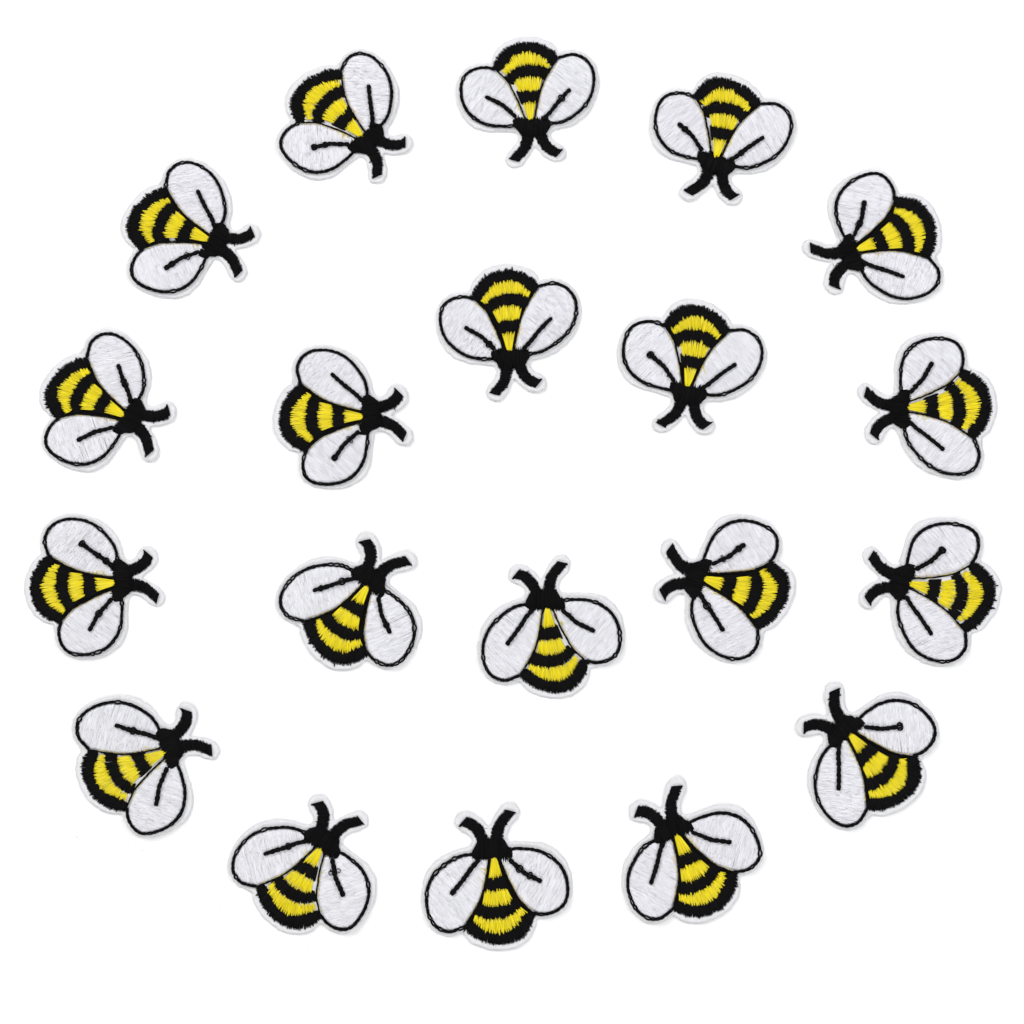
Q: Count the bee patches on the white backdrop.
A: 20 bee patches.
